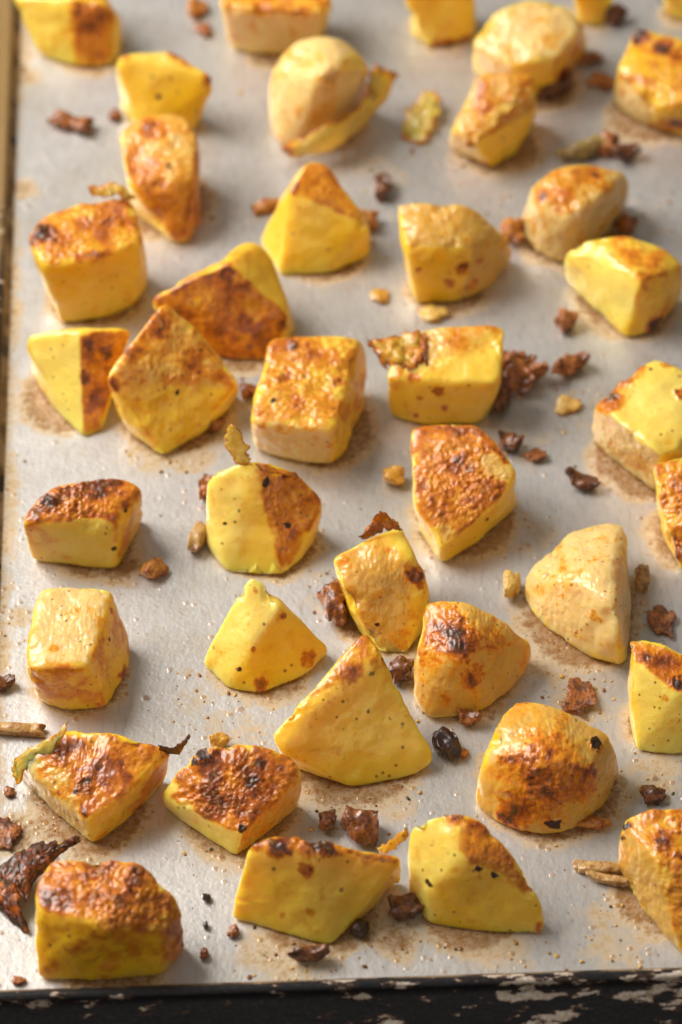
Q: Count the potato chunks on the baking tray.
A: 40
